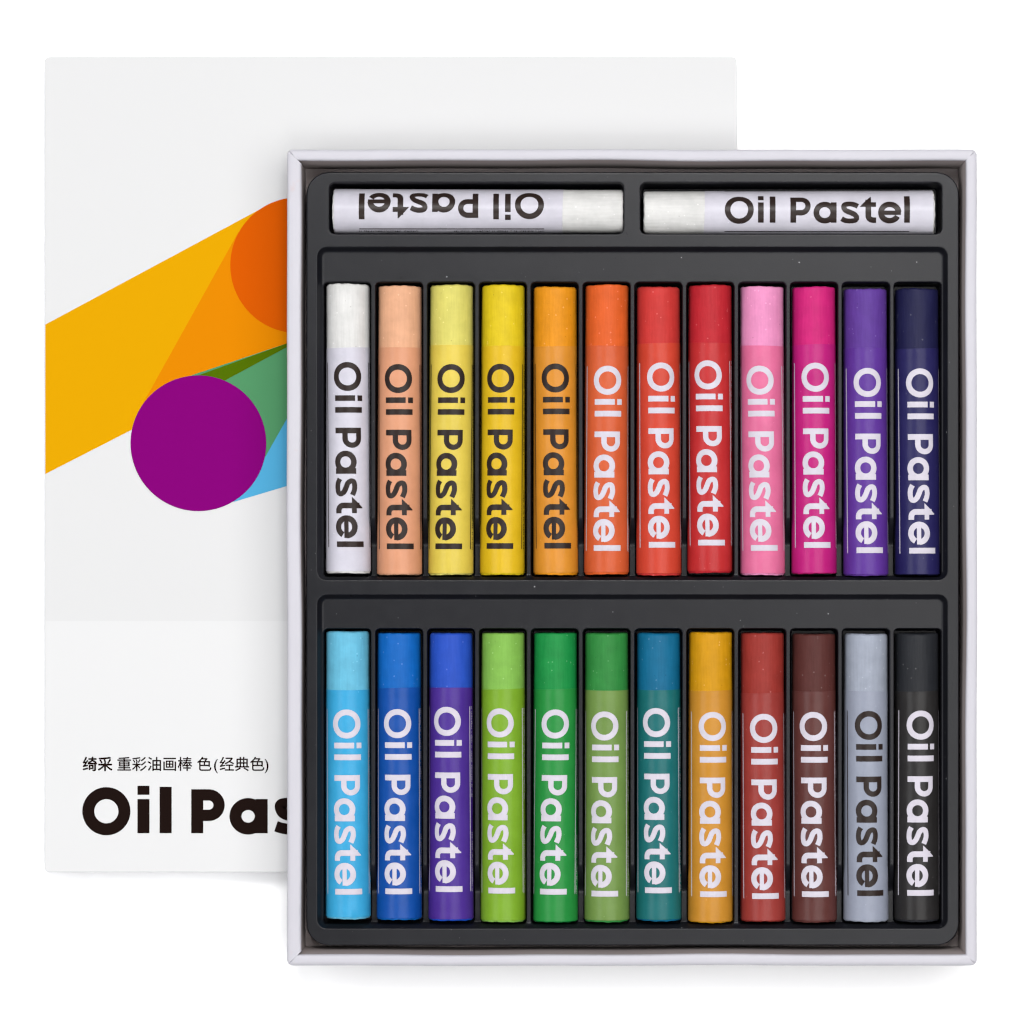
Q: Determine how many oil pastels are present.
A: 26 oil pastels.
